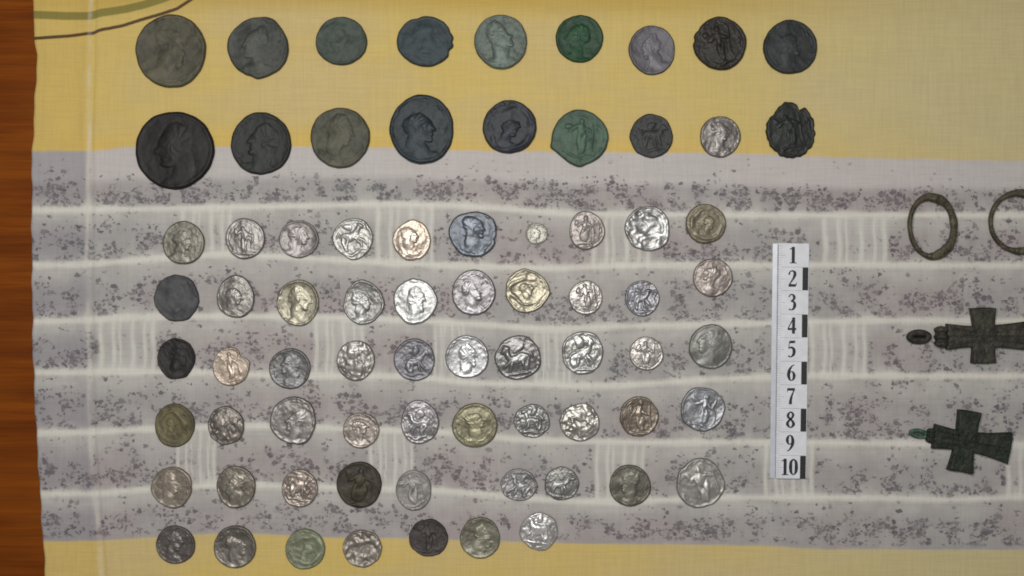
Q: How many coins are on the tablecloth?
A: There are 74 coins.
